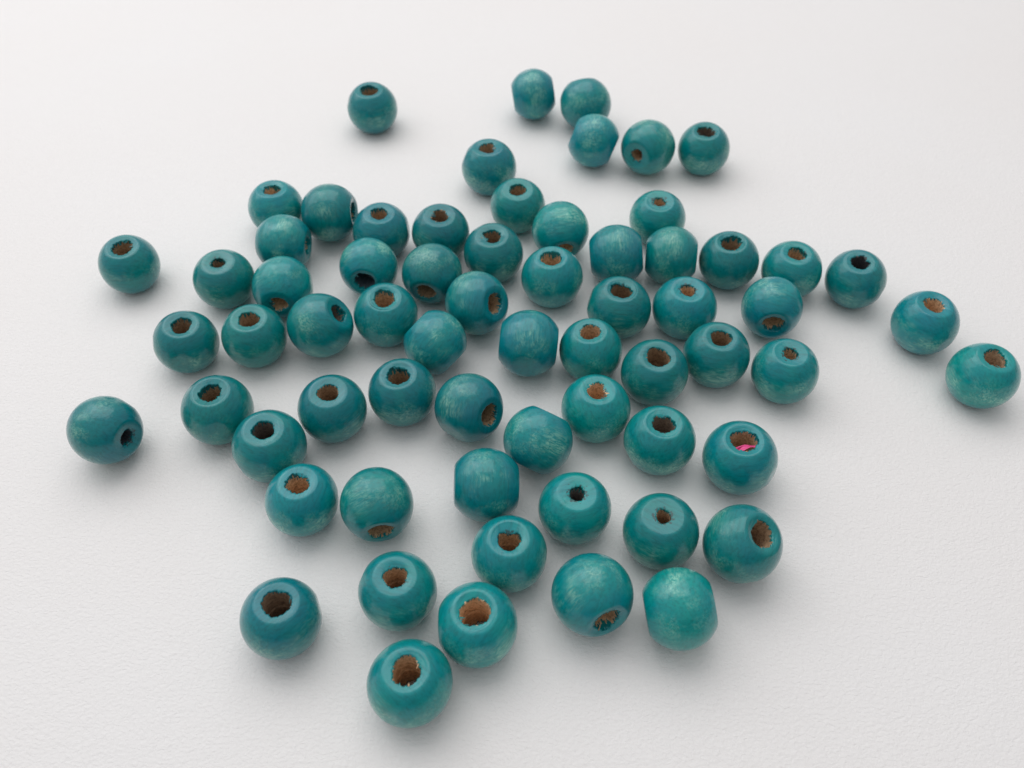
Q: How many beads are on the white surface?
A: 66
